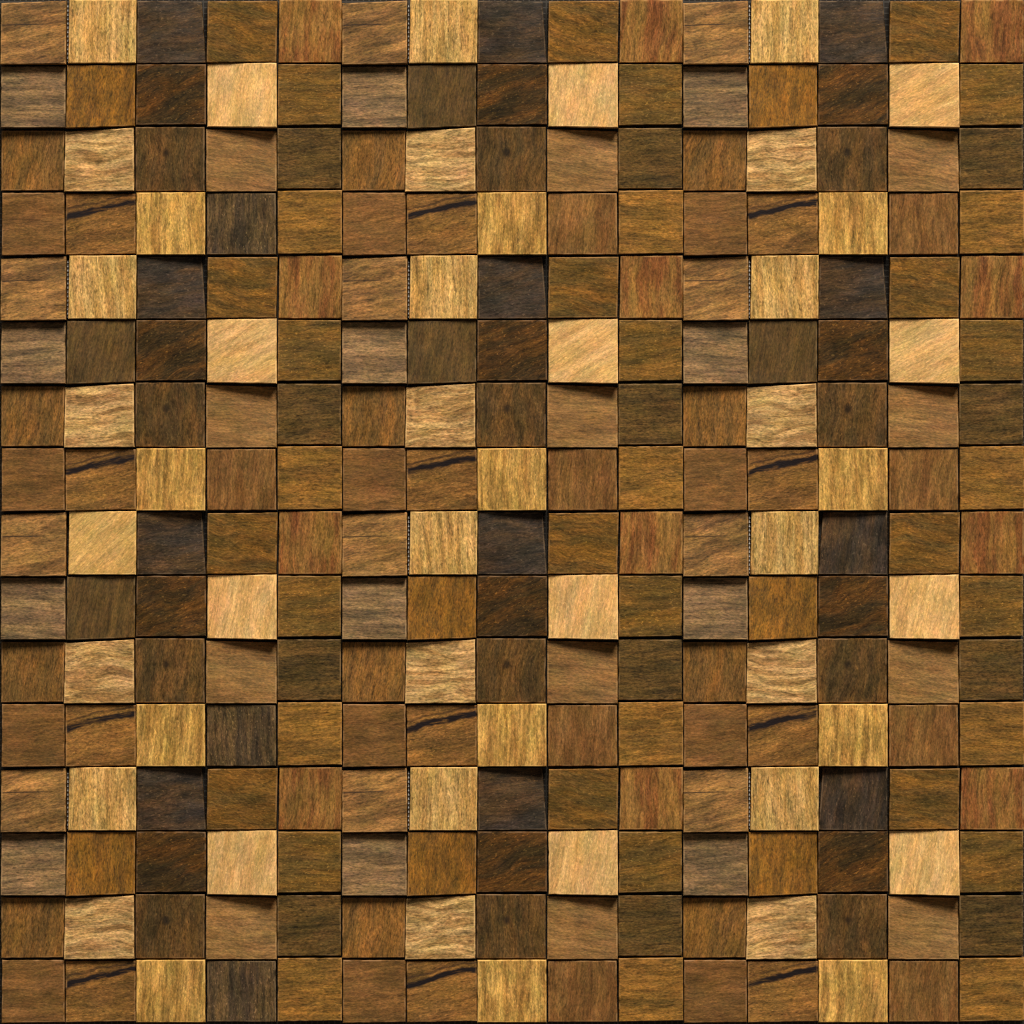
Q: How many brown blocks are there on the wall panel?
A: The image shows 192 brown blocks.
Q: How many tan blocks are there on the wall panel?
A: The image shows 48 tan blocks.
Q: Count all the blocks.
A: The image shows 240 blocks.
